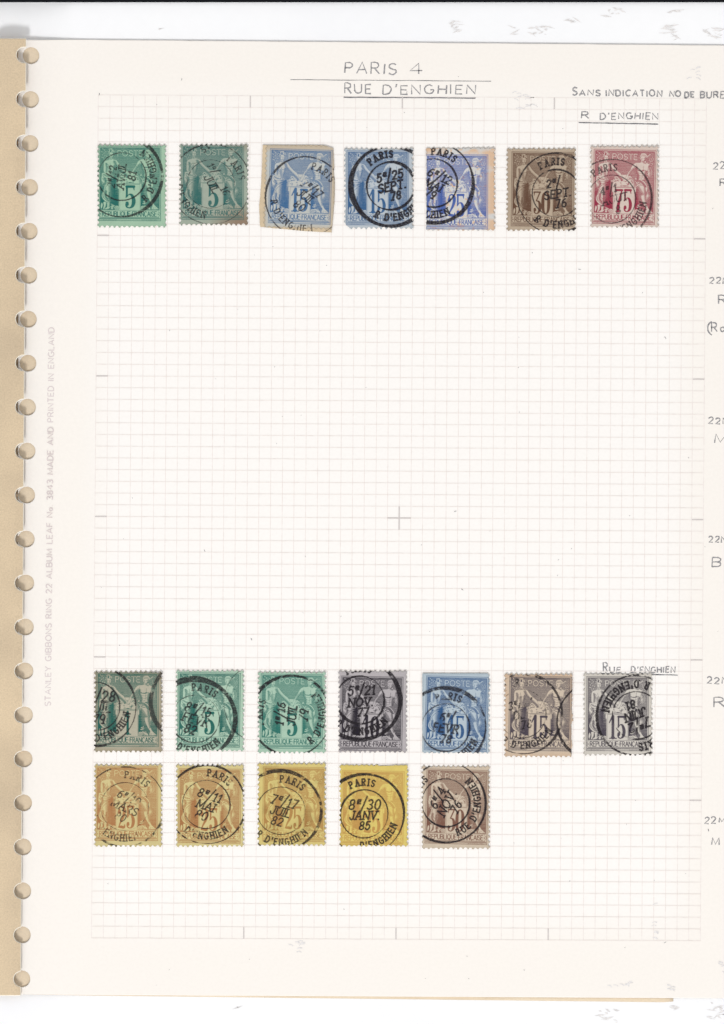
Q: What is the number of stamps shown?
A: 19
